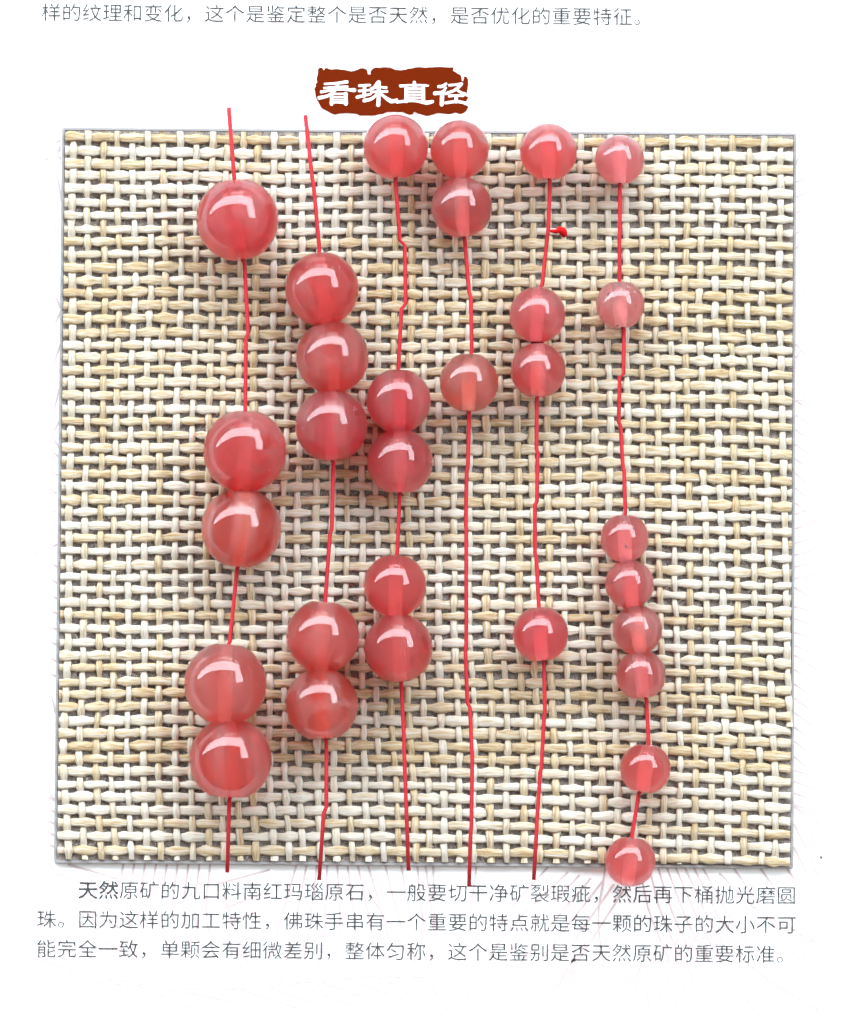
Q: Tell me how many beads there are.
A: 30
